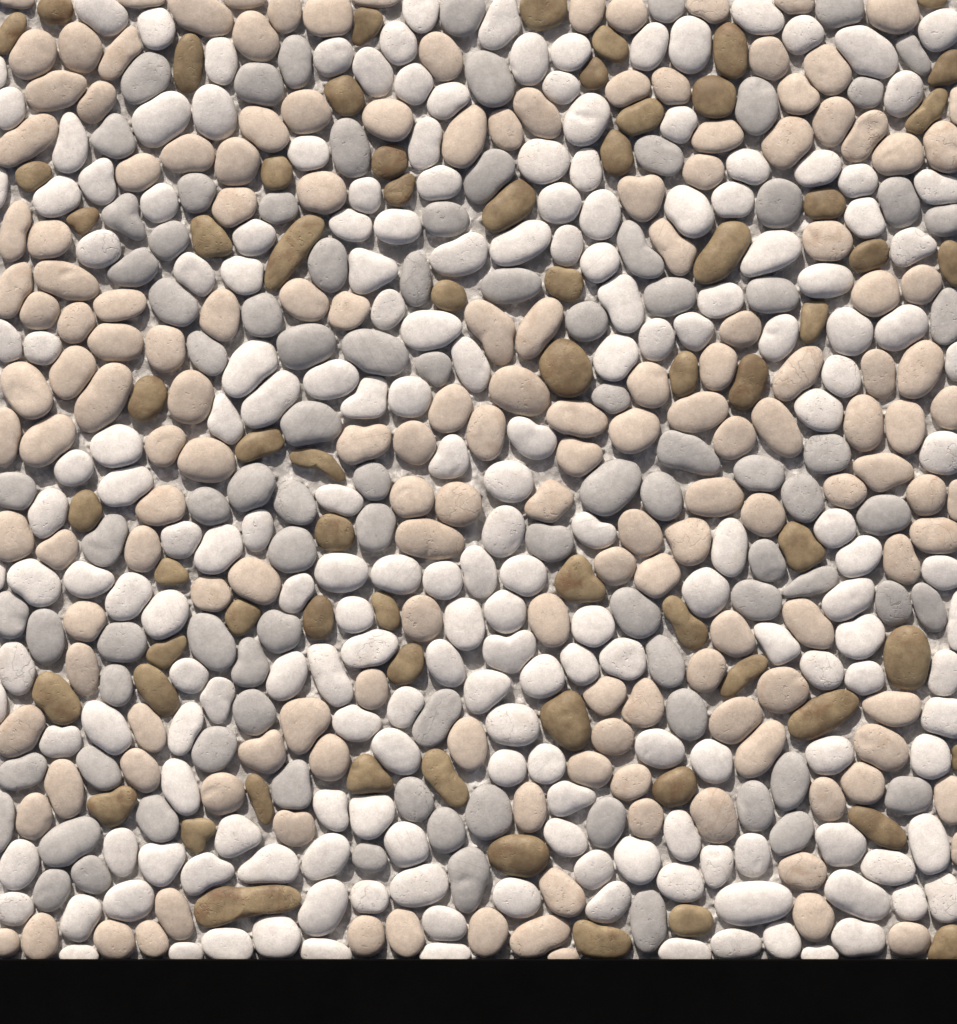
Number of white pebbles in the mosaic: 196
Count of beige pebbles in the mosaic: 163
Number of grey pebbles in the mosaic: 92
